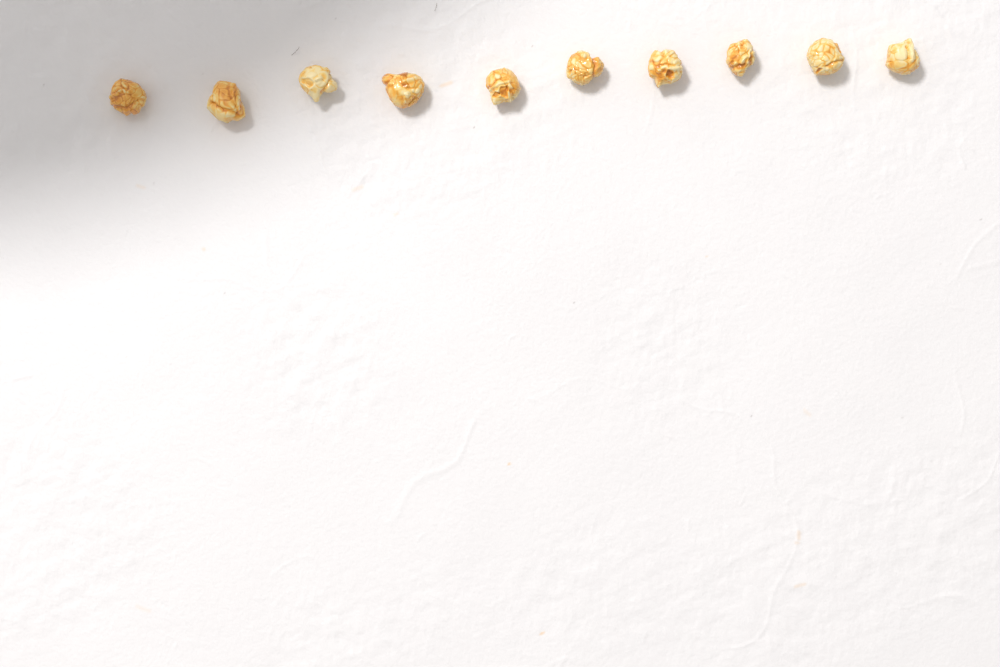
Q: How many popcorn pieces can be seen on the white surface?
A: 10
